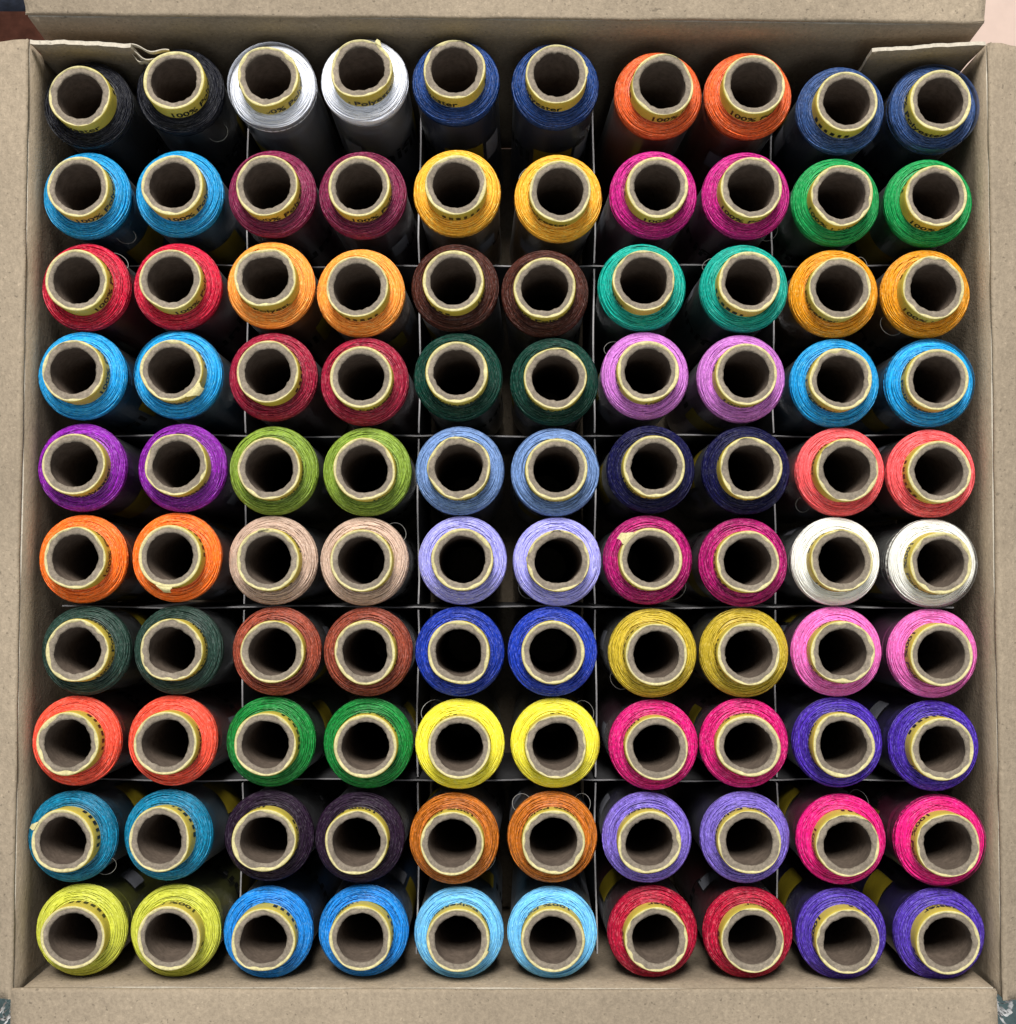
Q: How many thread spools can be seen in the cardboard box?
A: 100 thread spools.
